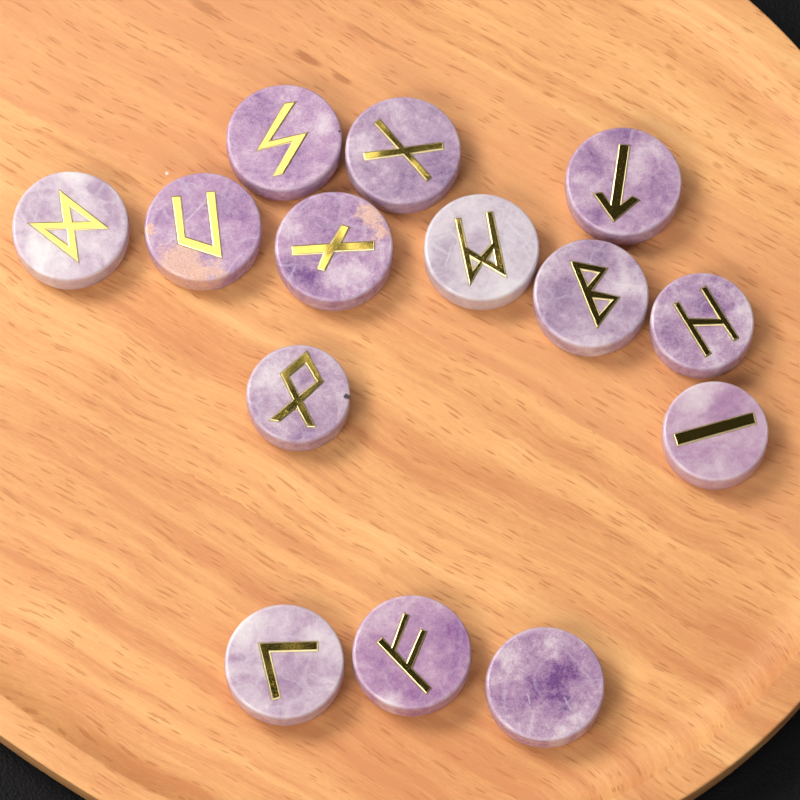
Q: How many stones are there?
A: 14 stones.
